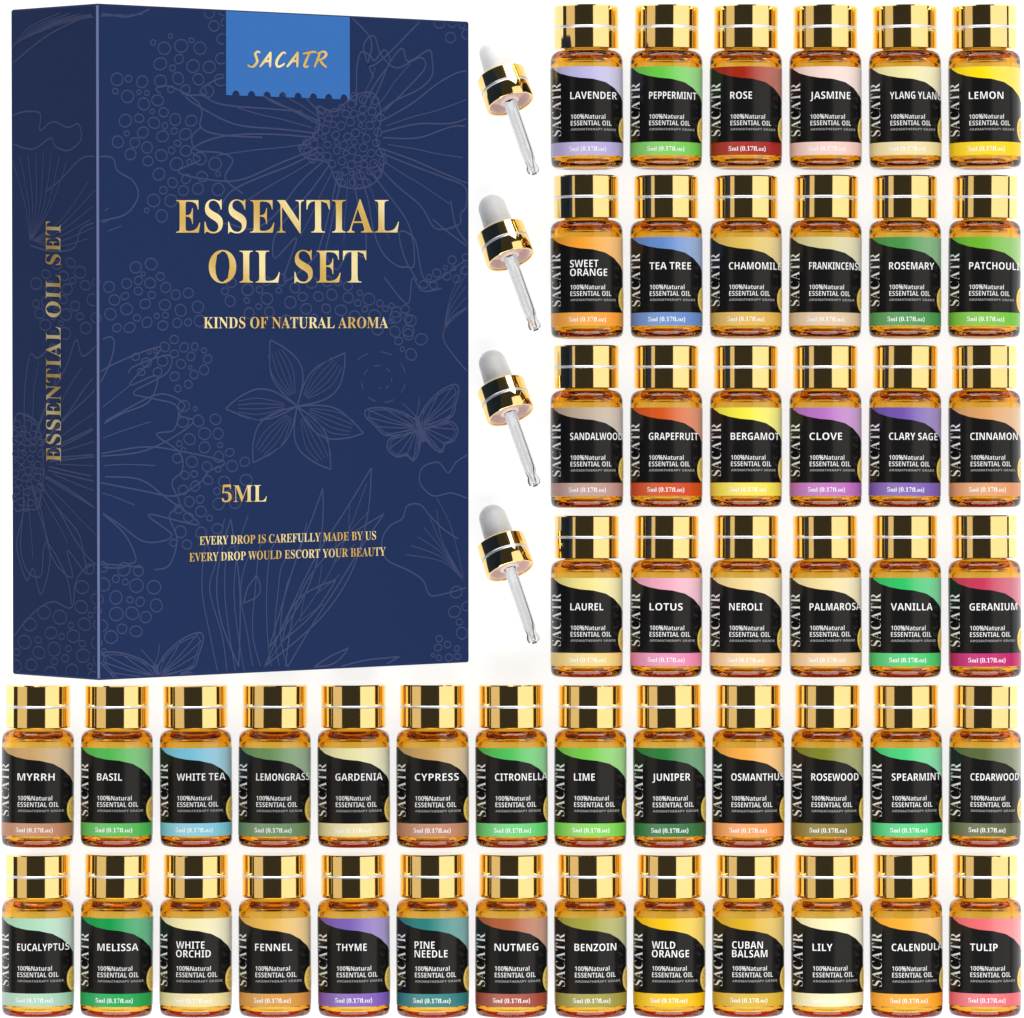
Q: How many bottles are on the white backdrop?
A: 50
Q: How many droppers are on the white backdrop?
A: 4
